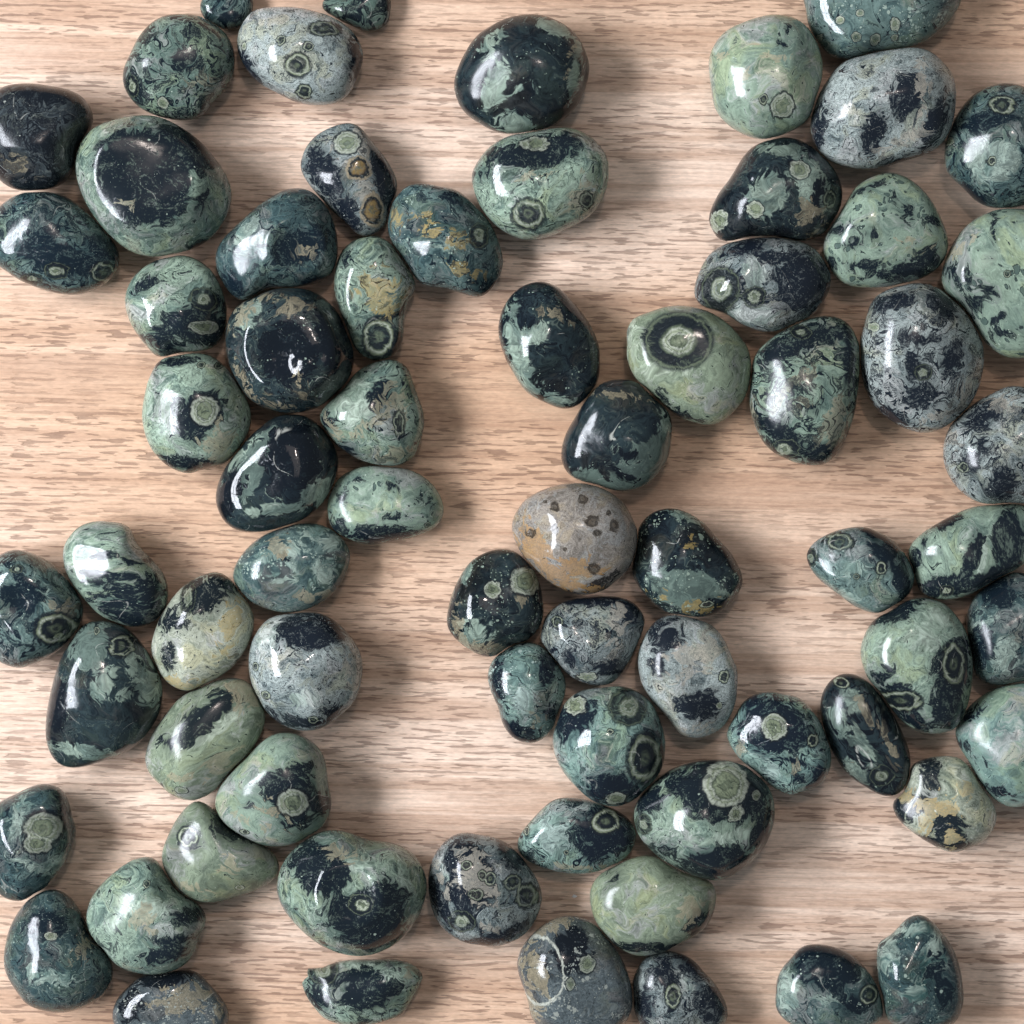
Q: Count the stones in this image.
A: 71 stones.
